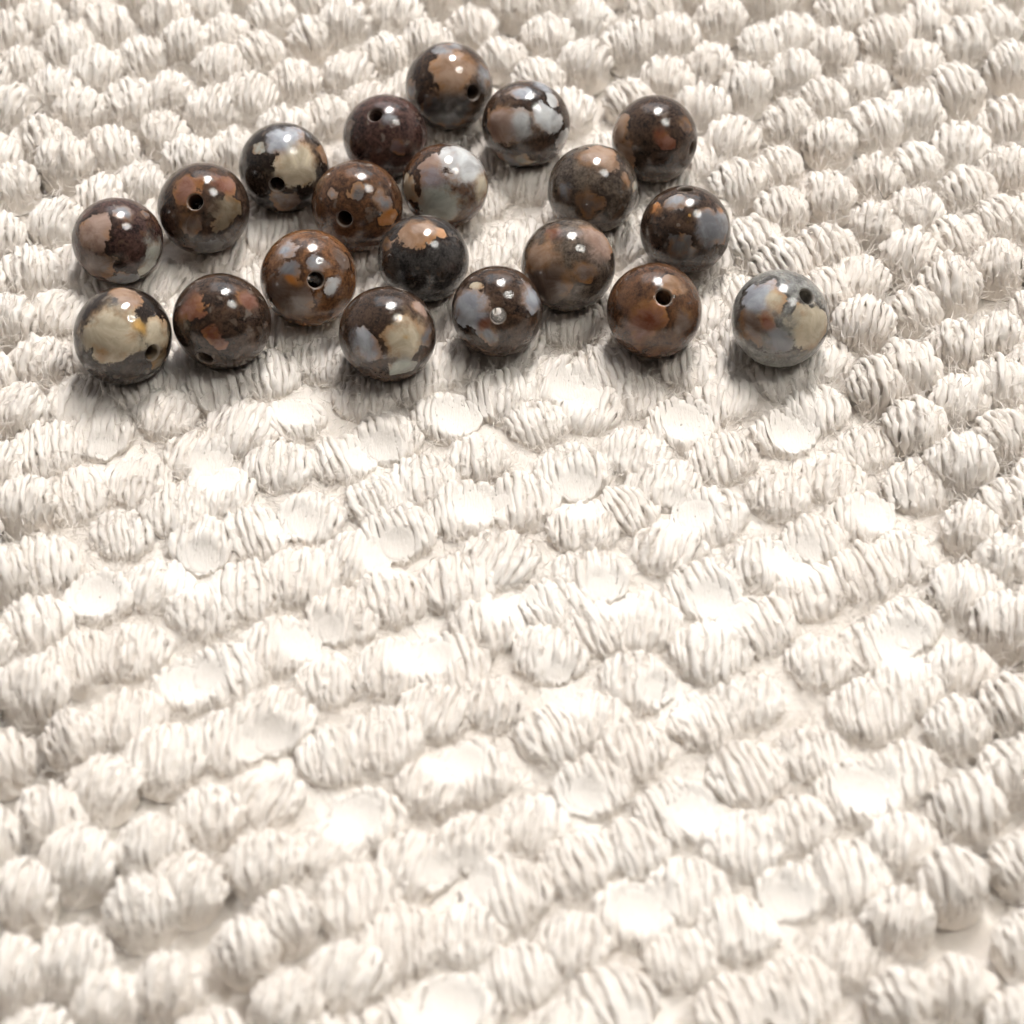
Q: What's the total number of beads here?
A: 20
